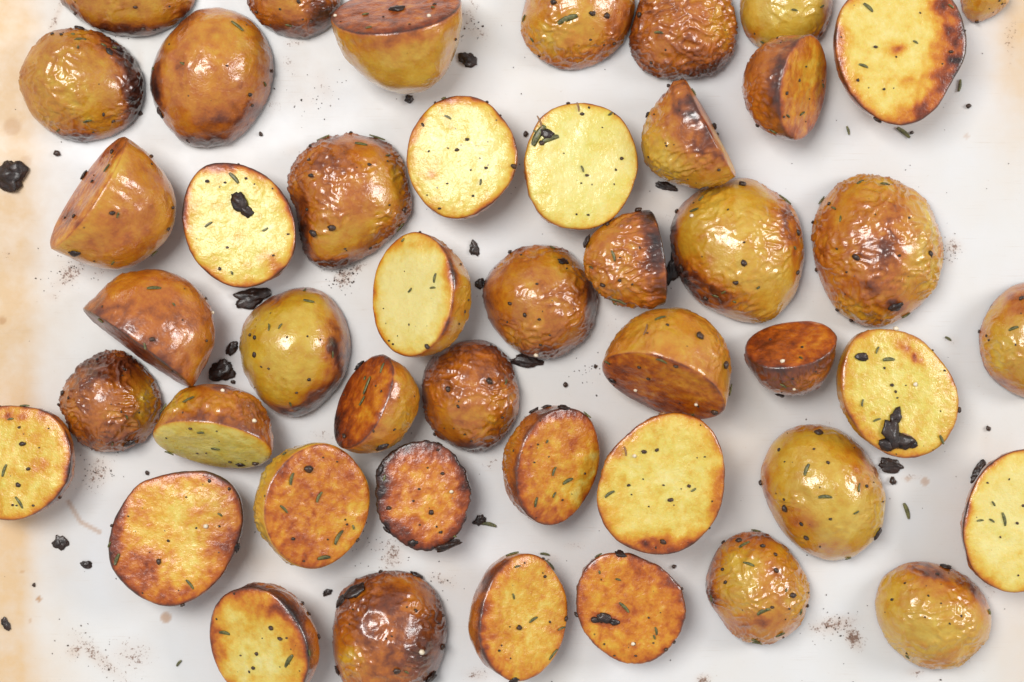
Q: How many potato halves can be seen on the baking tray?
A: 46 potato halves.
